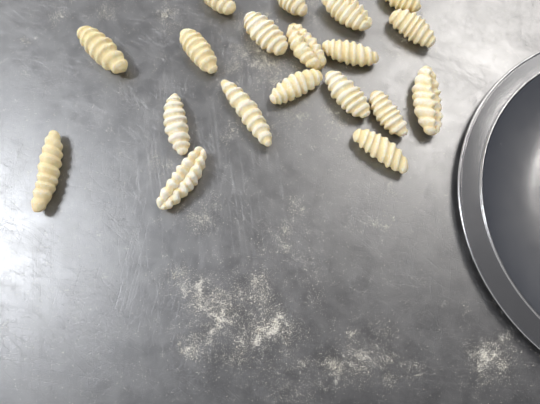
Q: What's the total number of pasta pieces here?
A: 19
